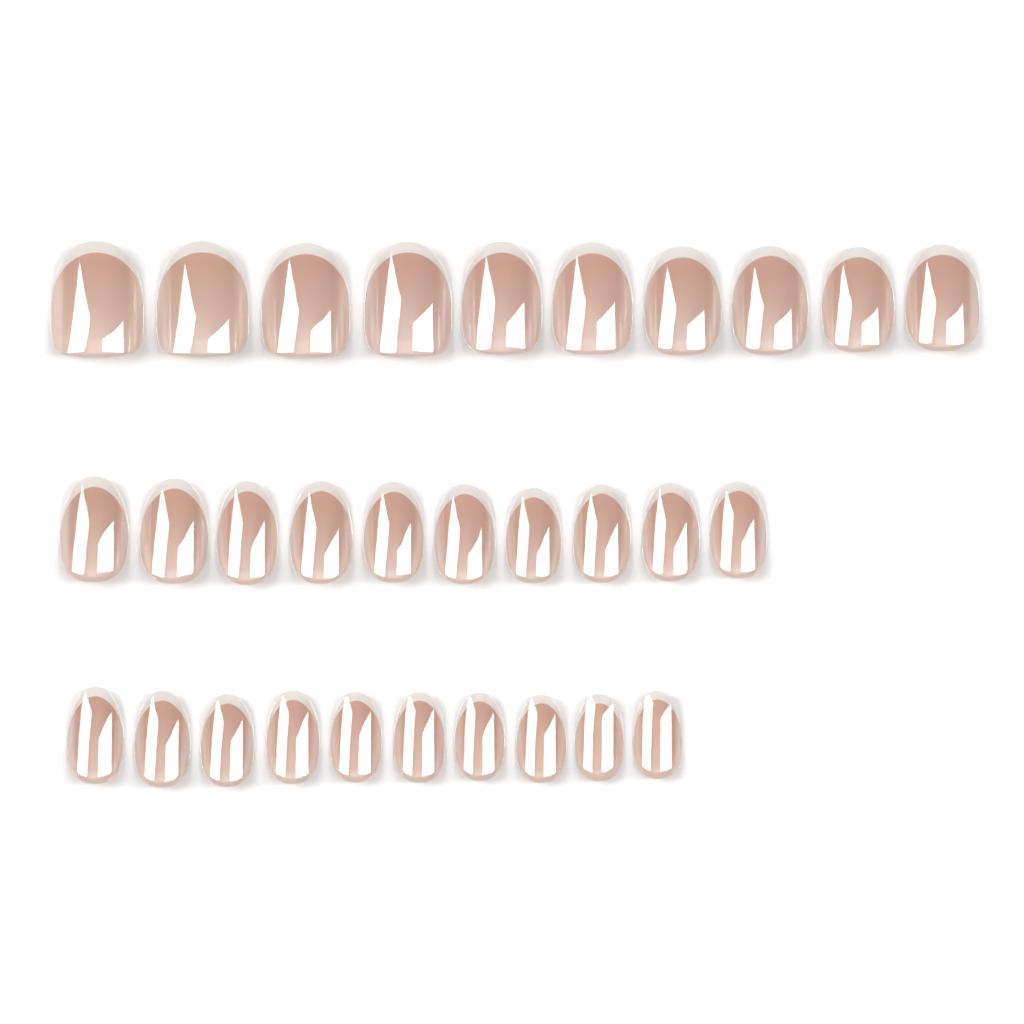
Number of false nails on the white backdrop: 30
